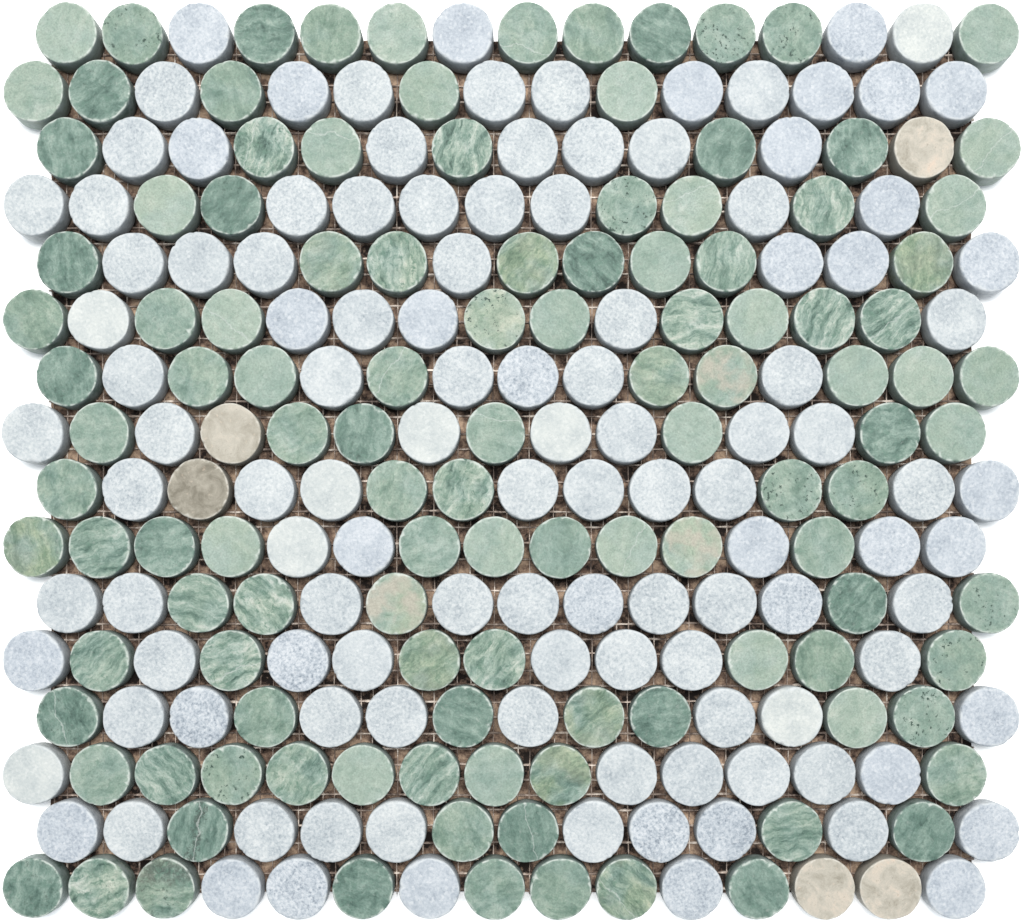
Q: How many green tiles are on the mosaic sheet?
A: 118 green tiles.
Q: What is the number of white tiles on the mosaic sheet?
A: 117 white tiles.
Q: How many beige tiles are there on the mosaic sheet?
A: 5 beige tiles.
